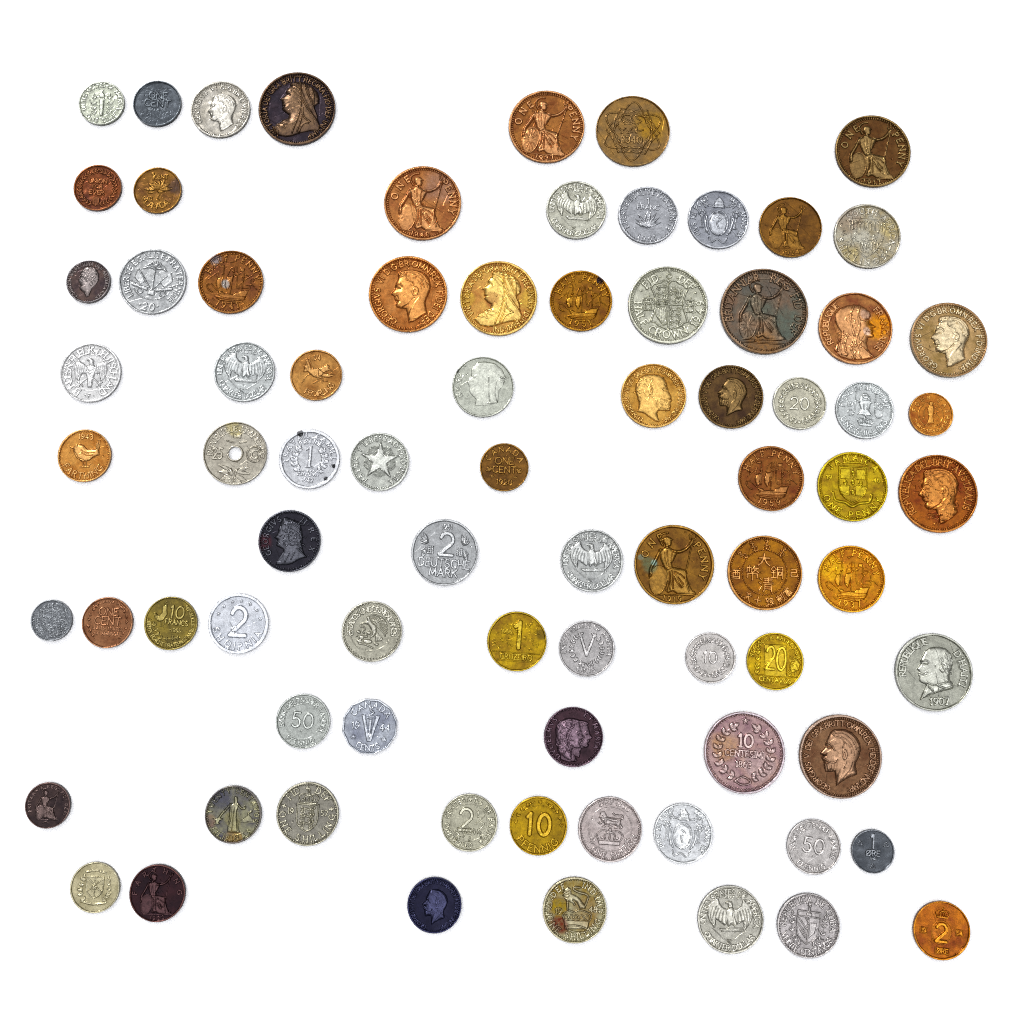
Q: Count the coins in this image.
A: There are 79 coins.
